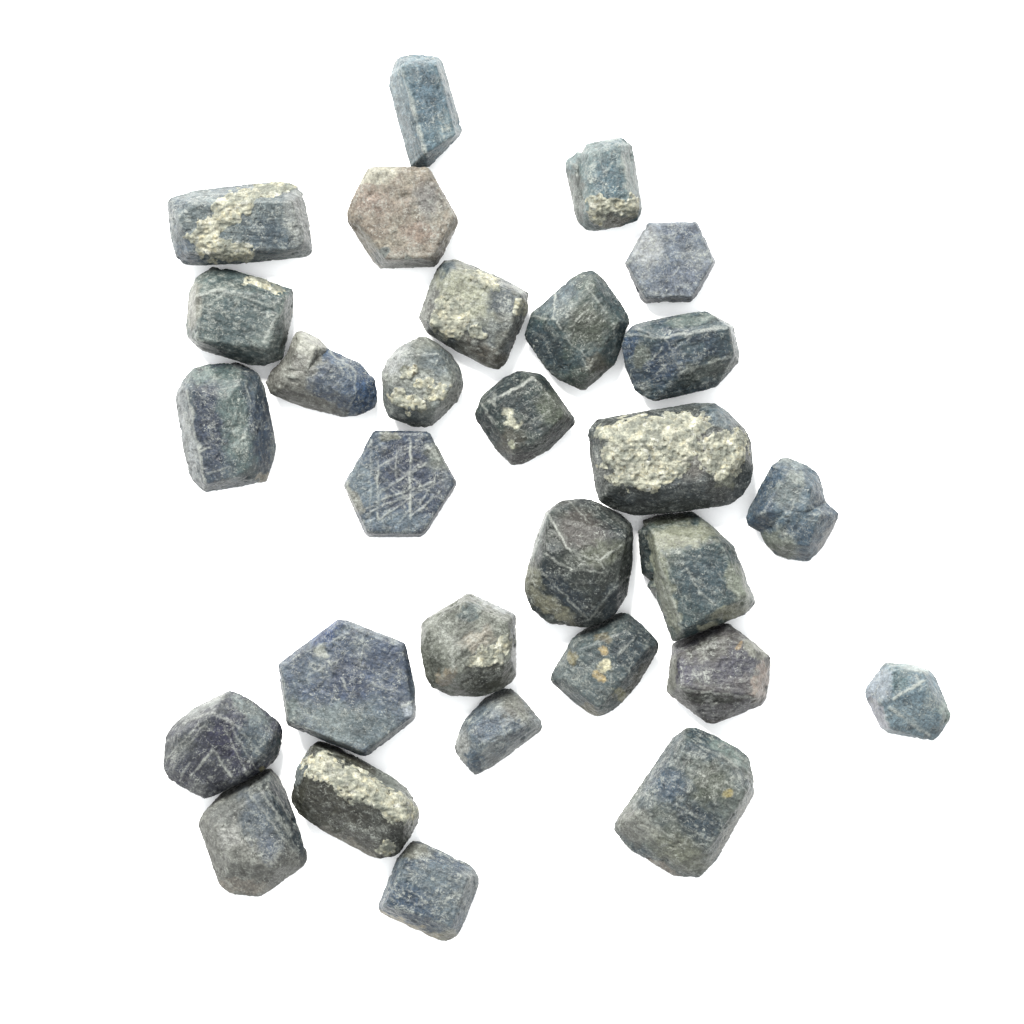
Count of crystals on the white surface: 29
